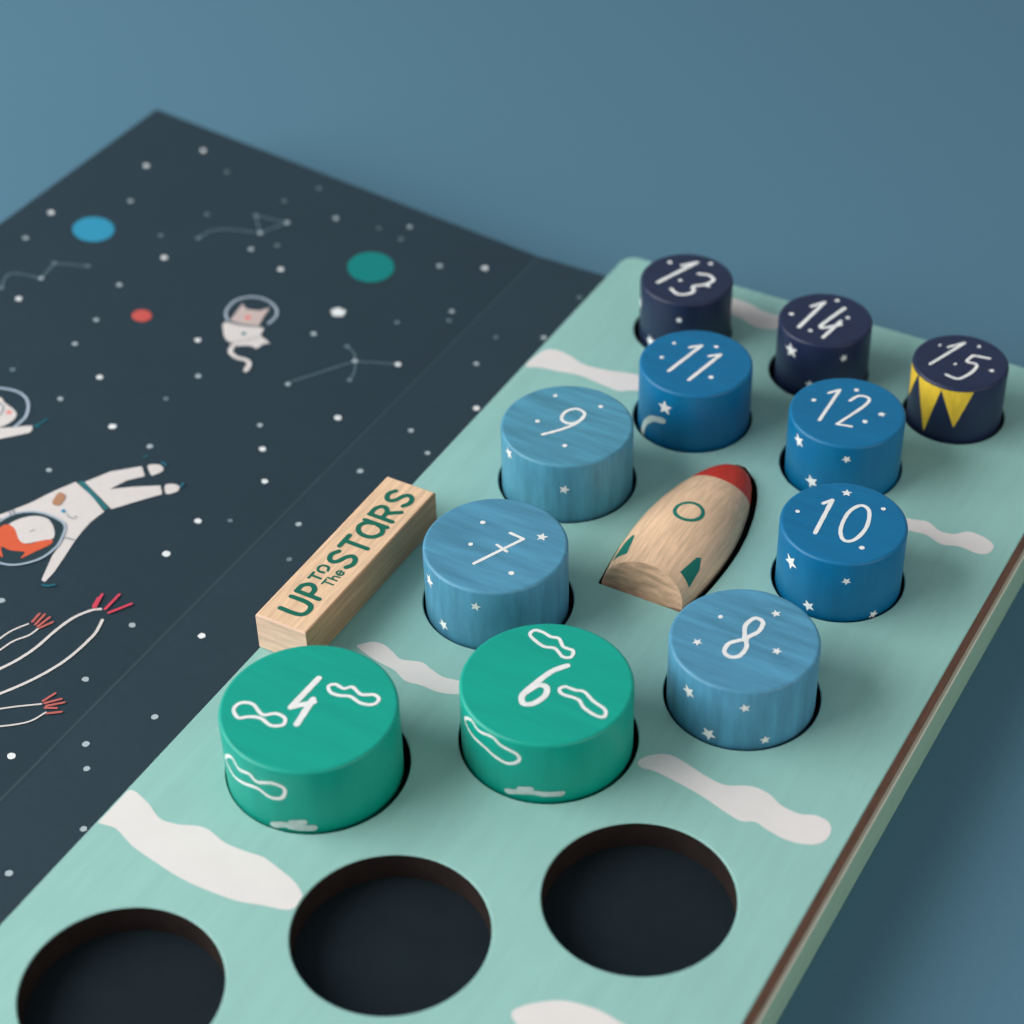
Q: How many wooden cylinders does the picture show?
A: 11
